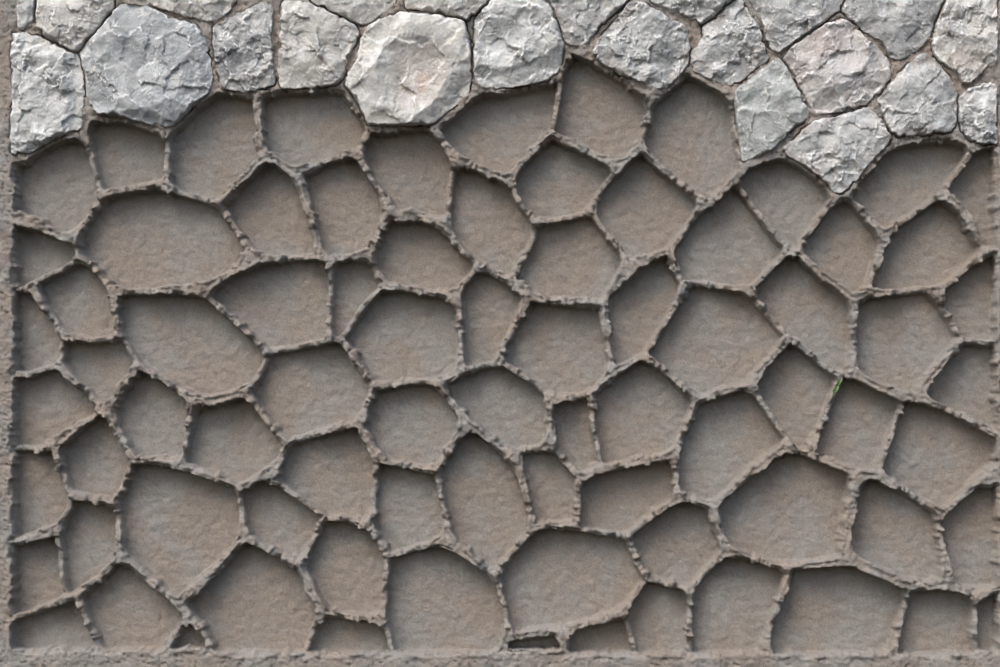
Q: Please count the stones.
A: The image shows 23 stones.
